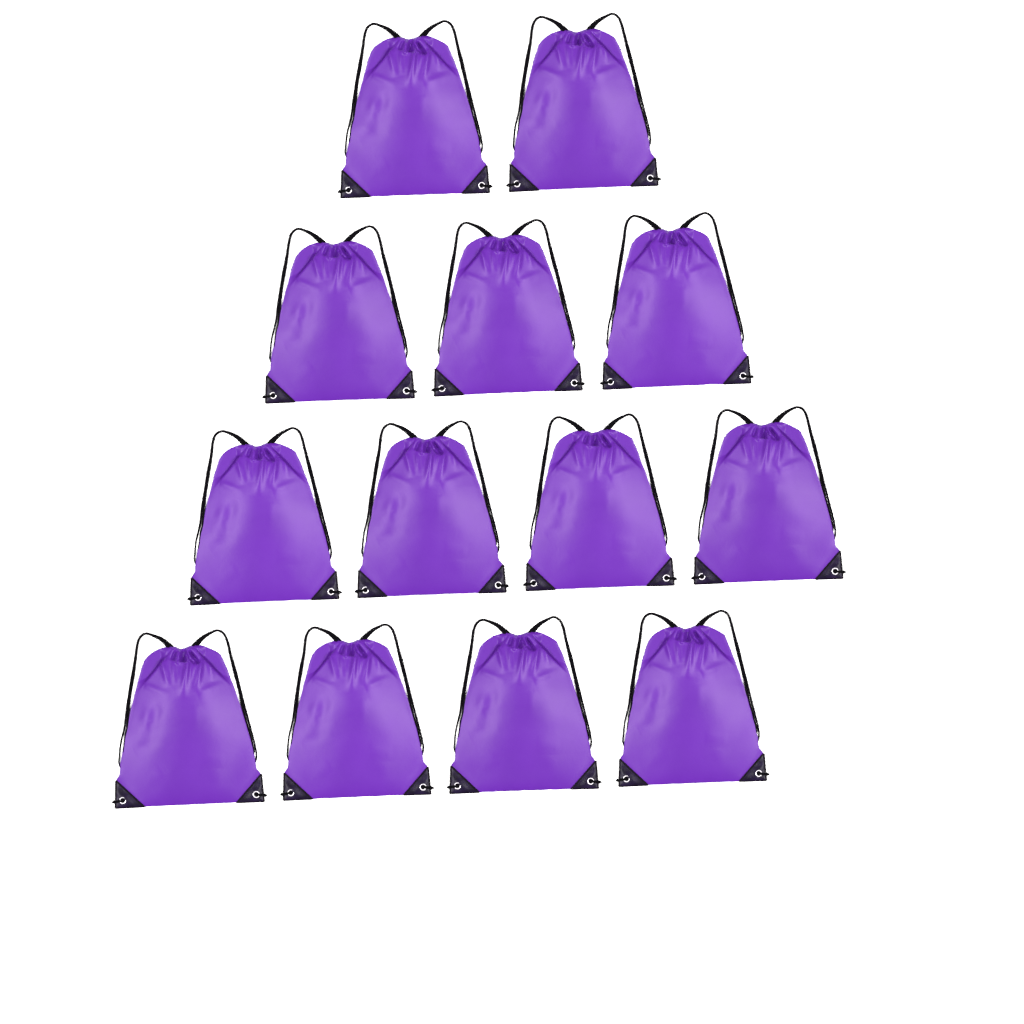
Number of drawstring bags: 13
